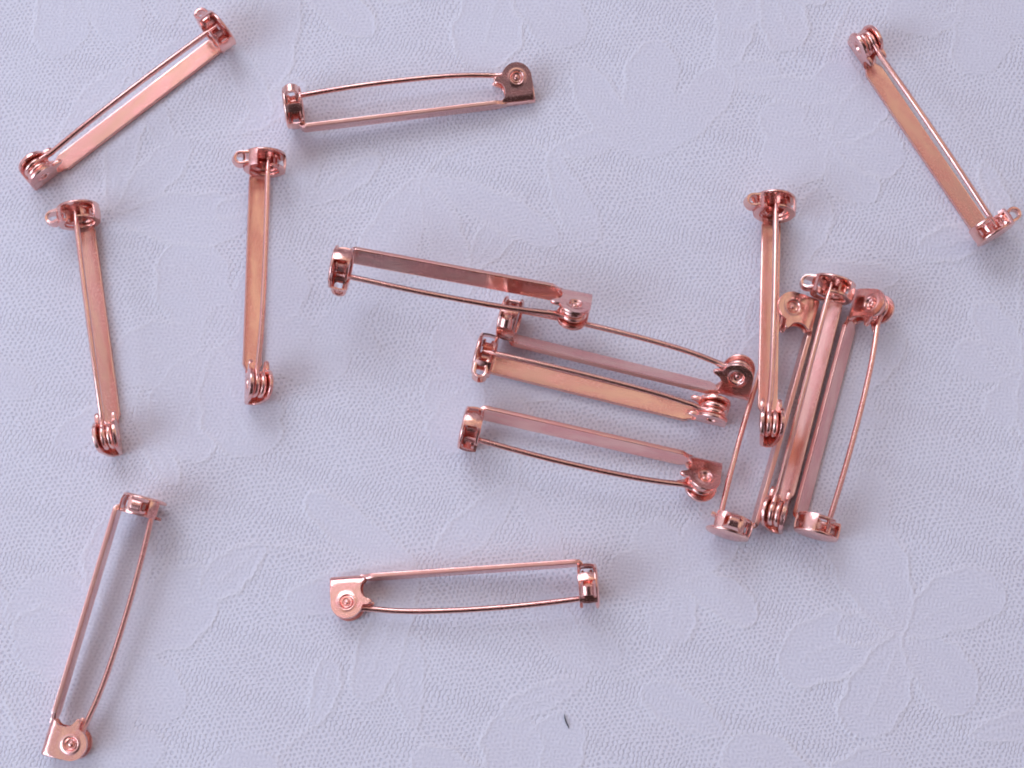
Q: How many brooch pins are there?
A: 15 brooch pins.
